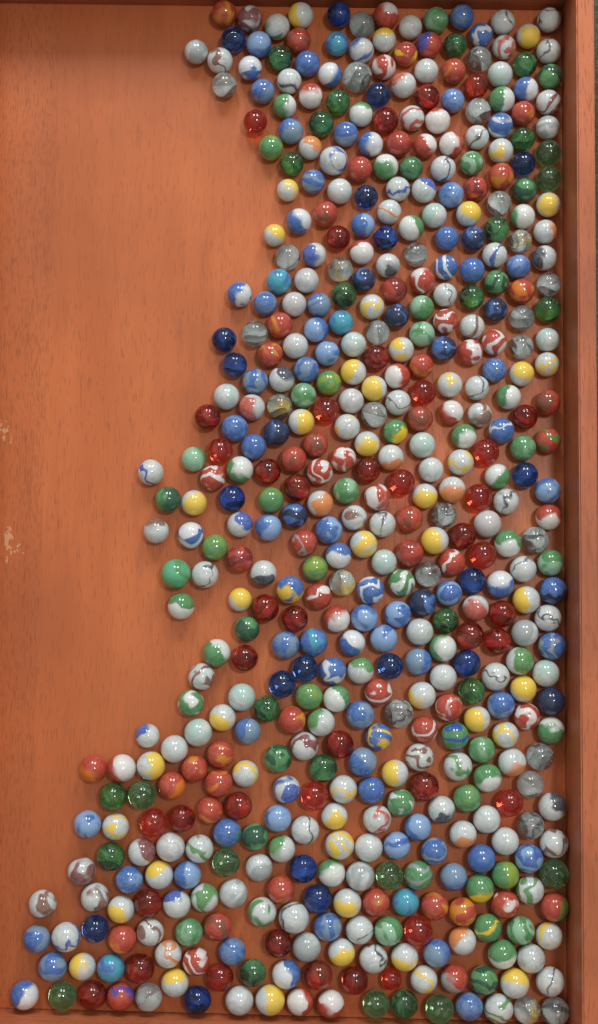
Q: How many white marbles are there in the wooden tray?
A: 192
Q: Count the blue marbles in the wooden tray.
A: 109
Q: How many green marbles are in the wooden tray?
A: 86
